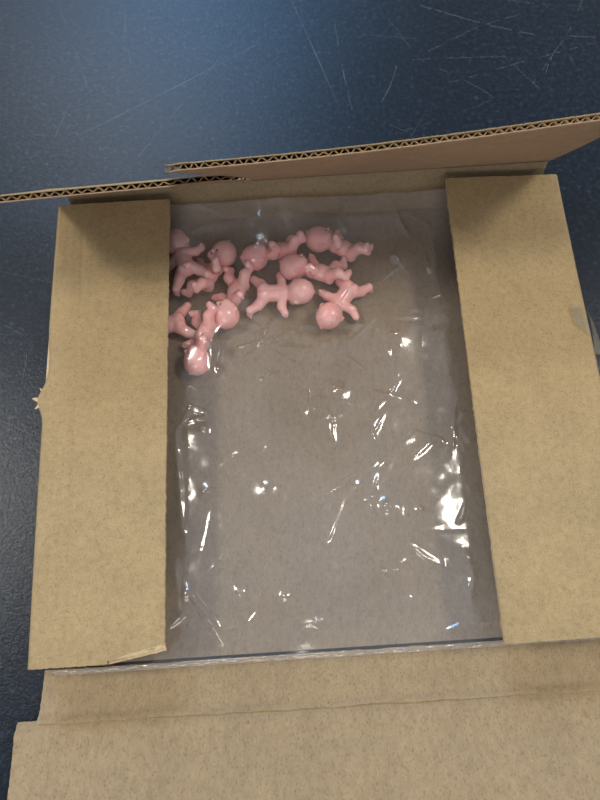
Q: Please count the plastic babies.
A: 10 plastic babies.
